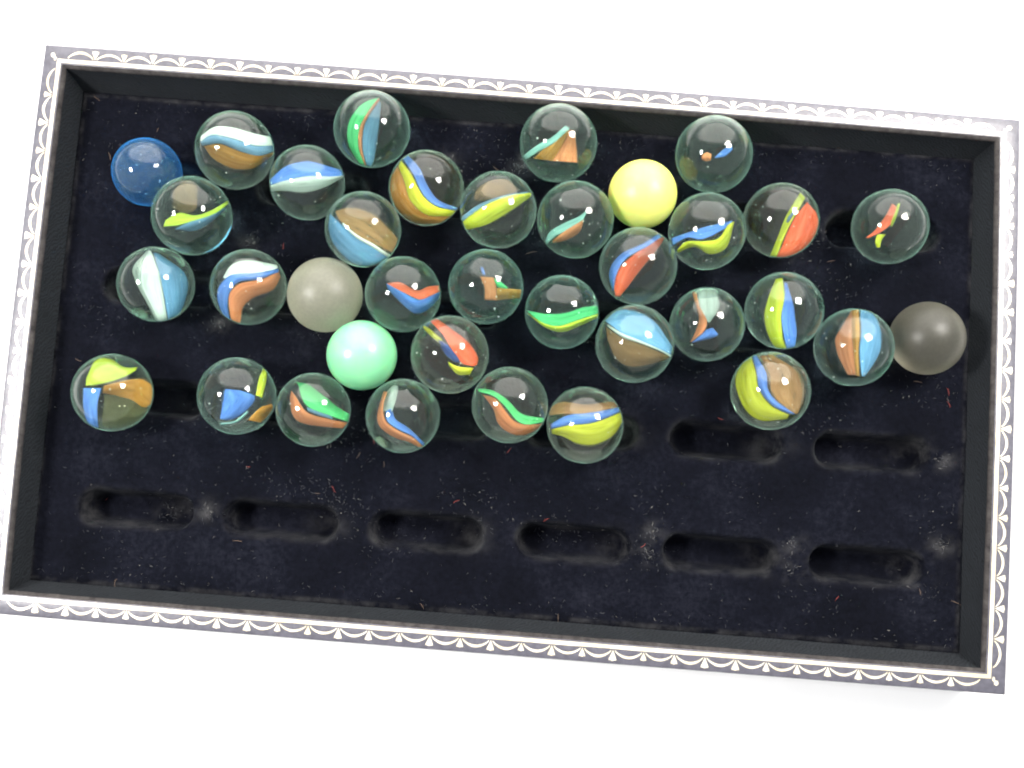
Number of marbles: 36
